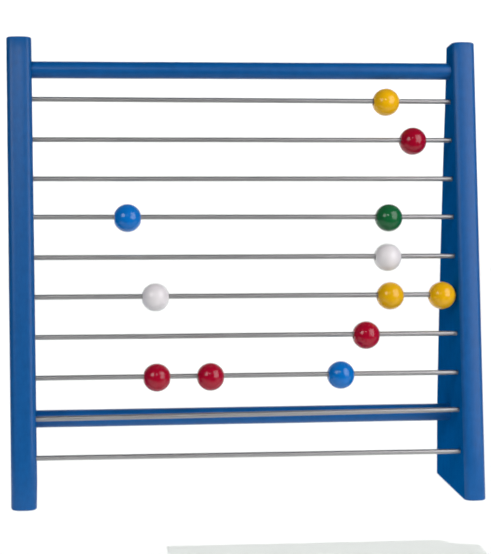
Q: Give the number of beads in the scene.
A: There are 12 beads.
